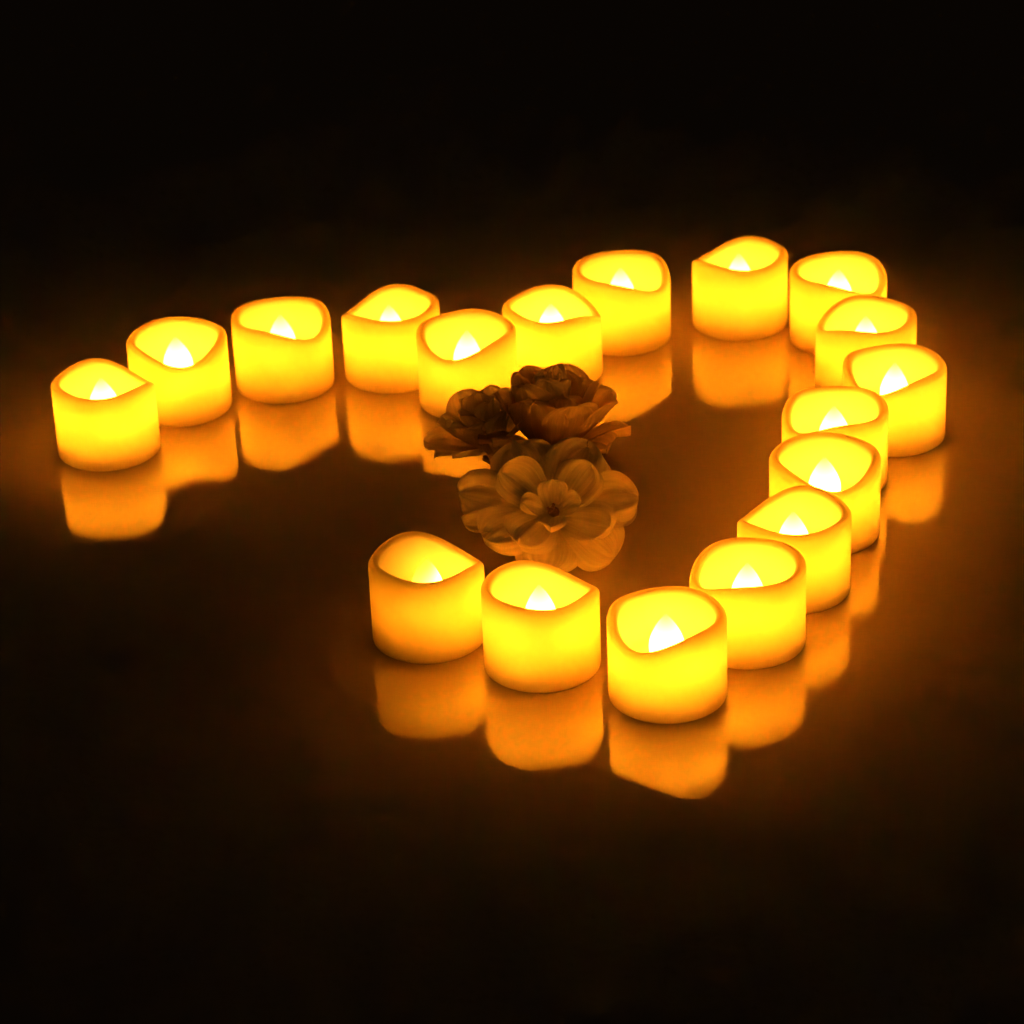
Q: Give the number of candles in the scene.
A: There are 18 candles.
